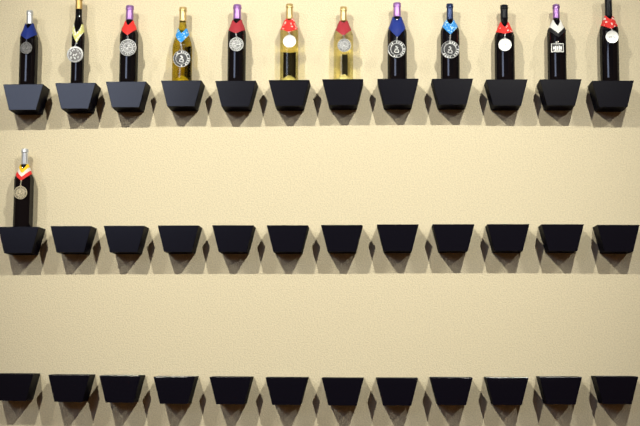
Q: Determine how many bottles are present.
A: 13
